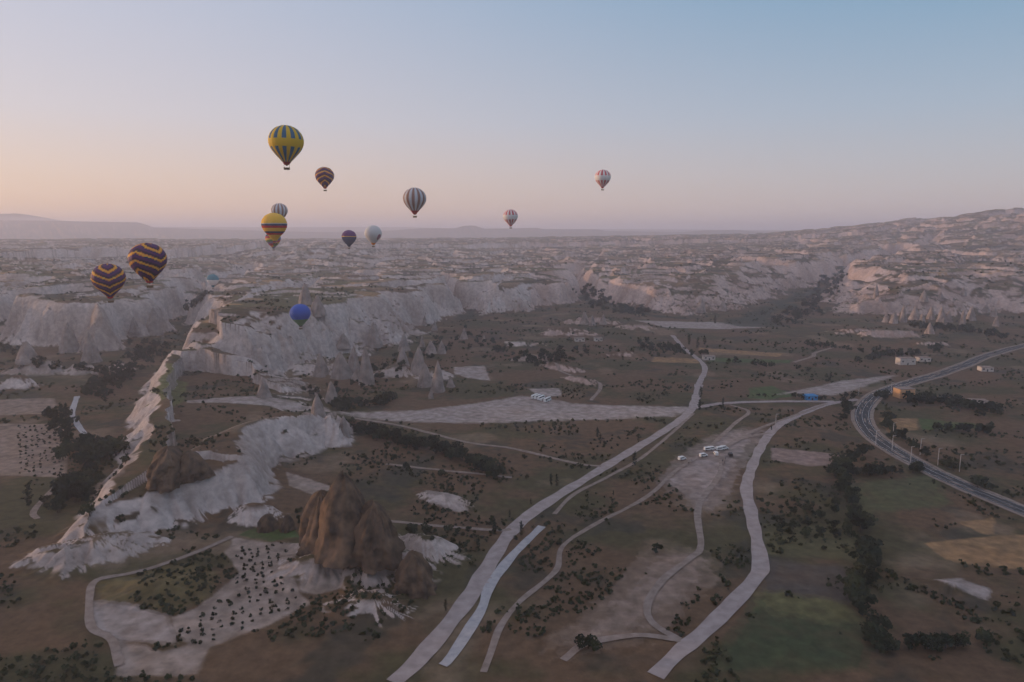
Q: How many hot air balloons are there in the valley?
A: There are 14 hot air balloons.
